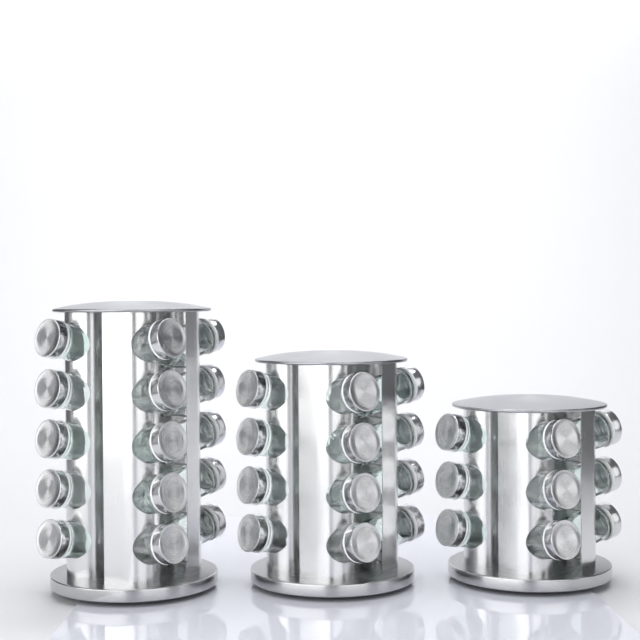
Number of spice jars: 36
